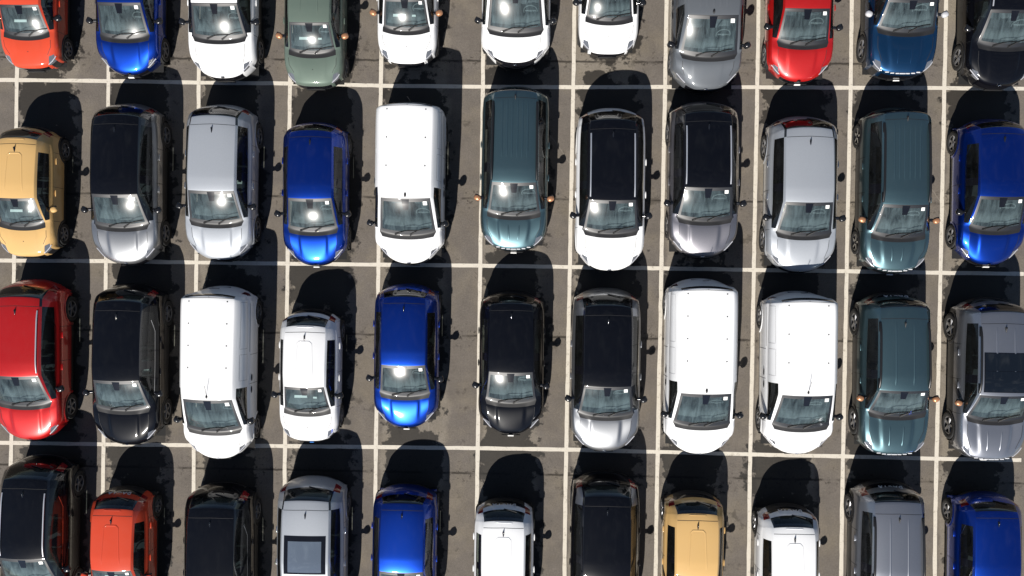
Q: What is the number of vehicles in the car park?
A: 44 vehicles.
